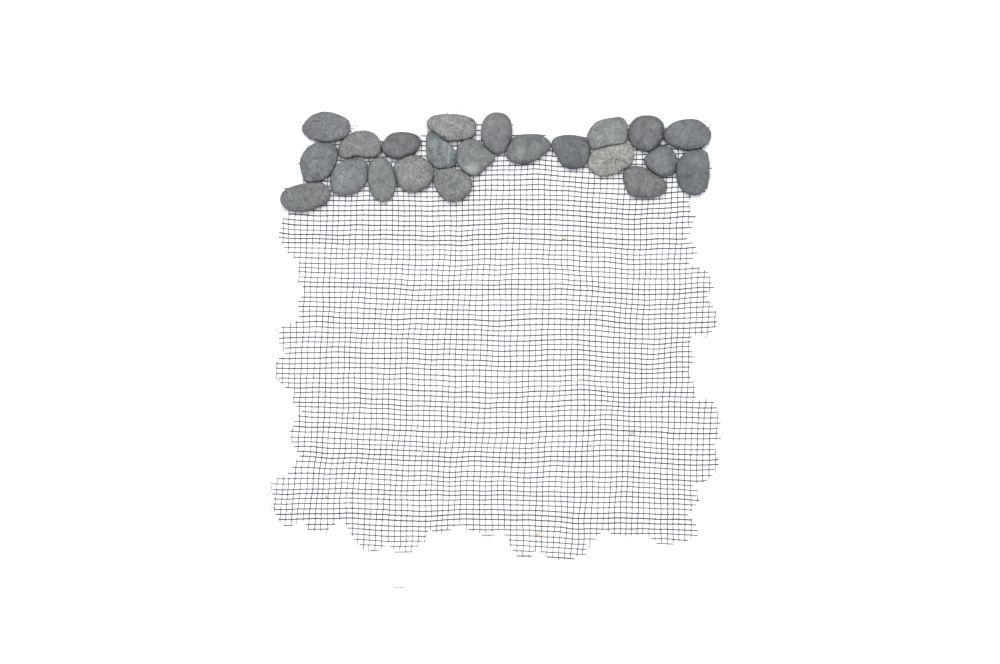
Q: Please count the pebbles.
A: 22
